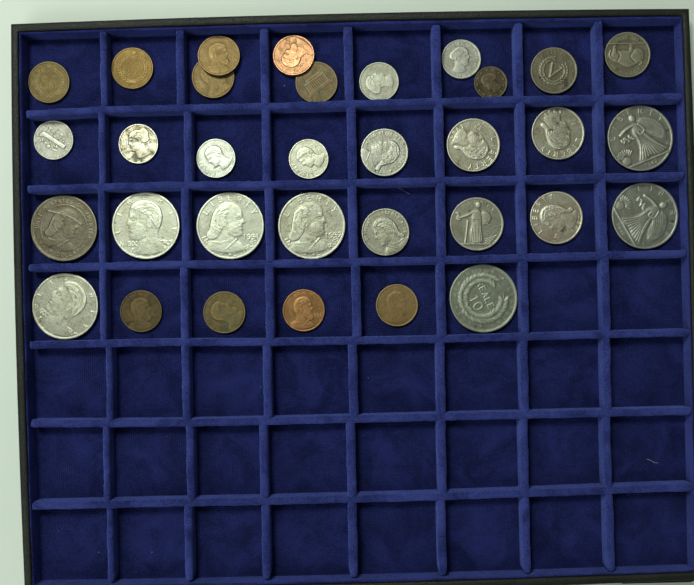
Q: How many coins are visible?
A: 33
